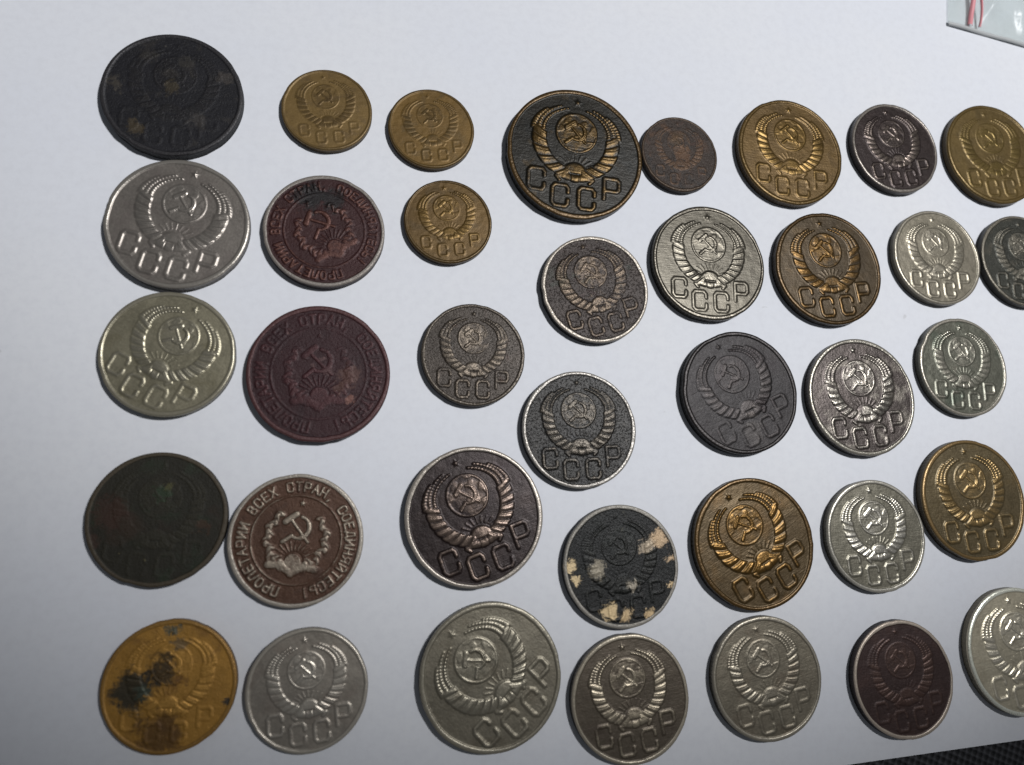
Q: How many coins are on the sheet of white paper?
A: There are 37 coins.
